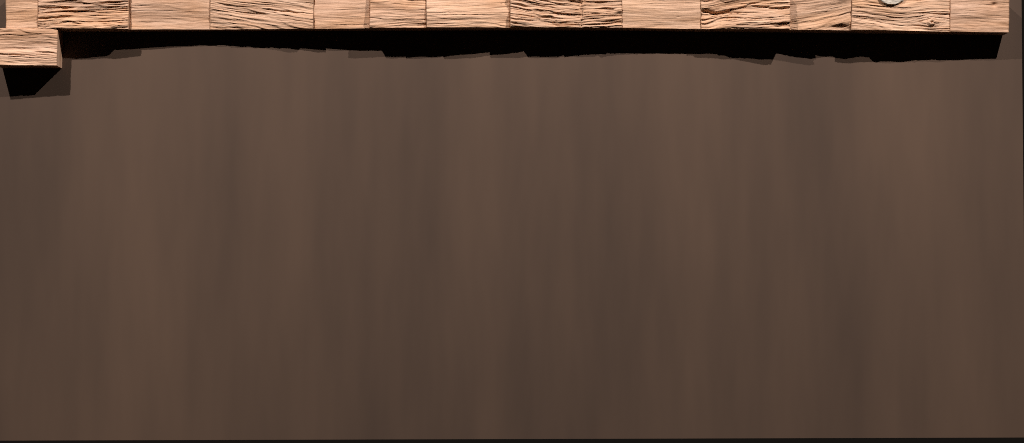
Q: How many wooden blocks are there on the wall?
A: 14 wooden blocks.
